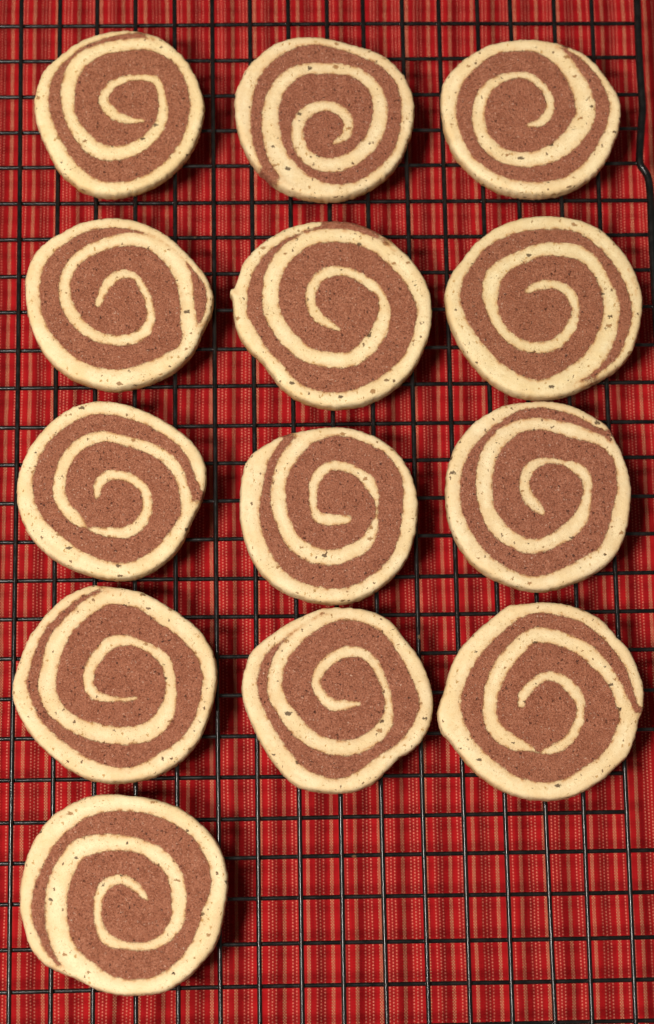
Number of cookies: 13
